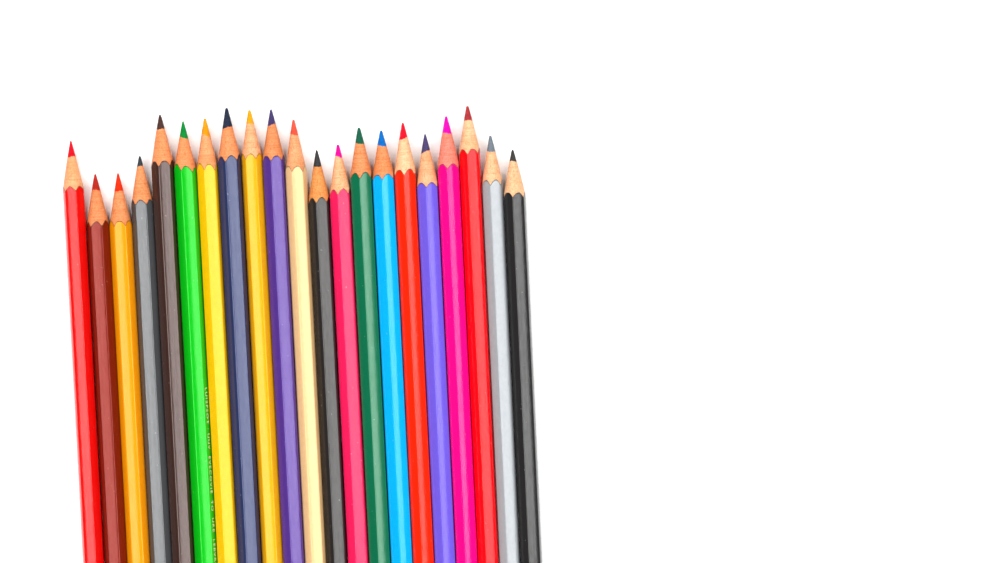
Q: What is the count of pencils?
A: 21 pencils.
